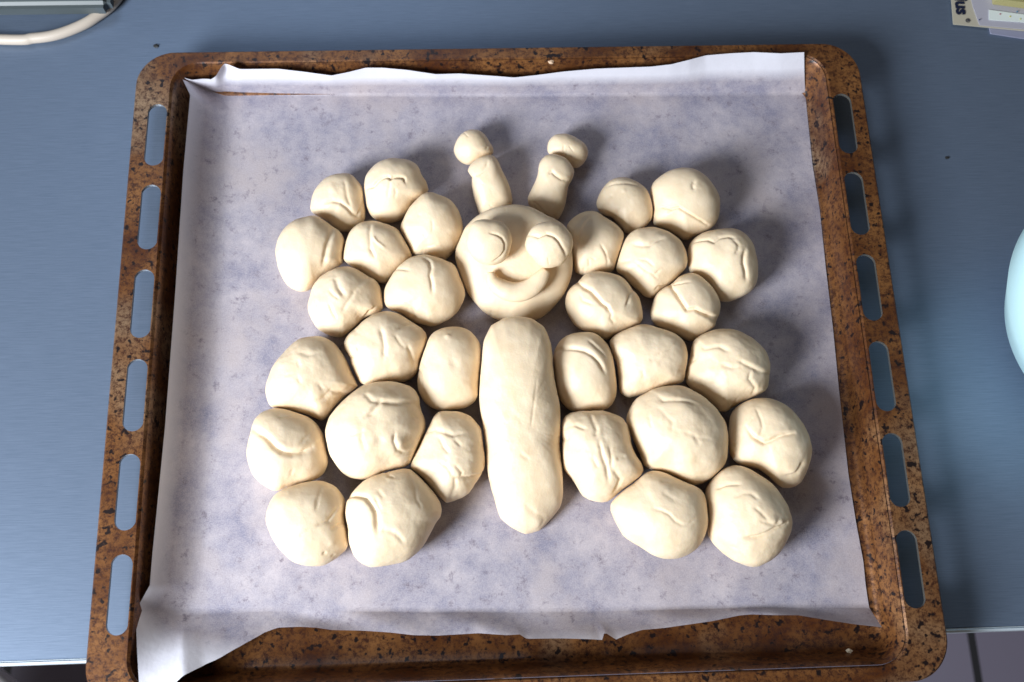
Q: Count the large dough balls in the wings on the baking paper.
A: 30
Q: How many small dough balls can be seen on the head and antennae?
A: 4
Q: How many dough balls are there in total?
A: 34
